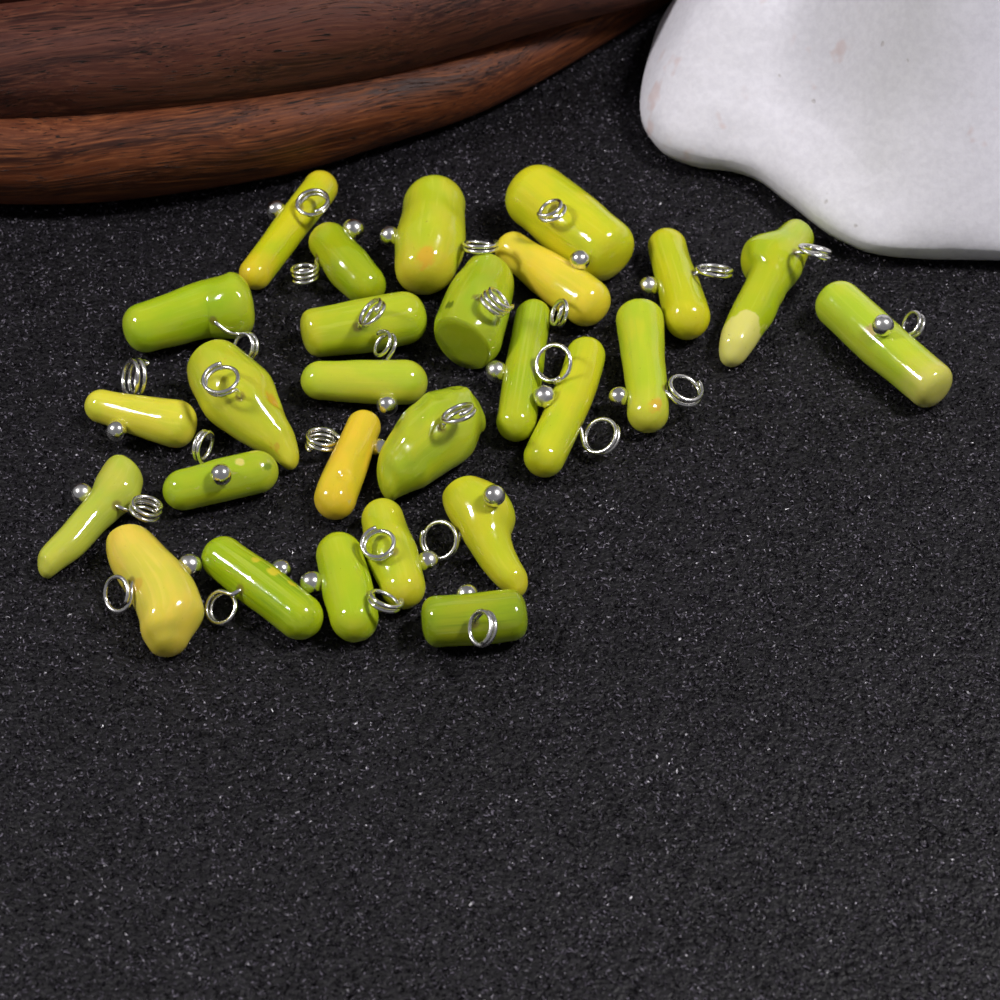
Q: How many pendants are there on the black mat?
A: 27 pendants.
